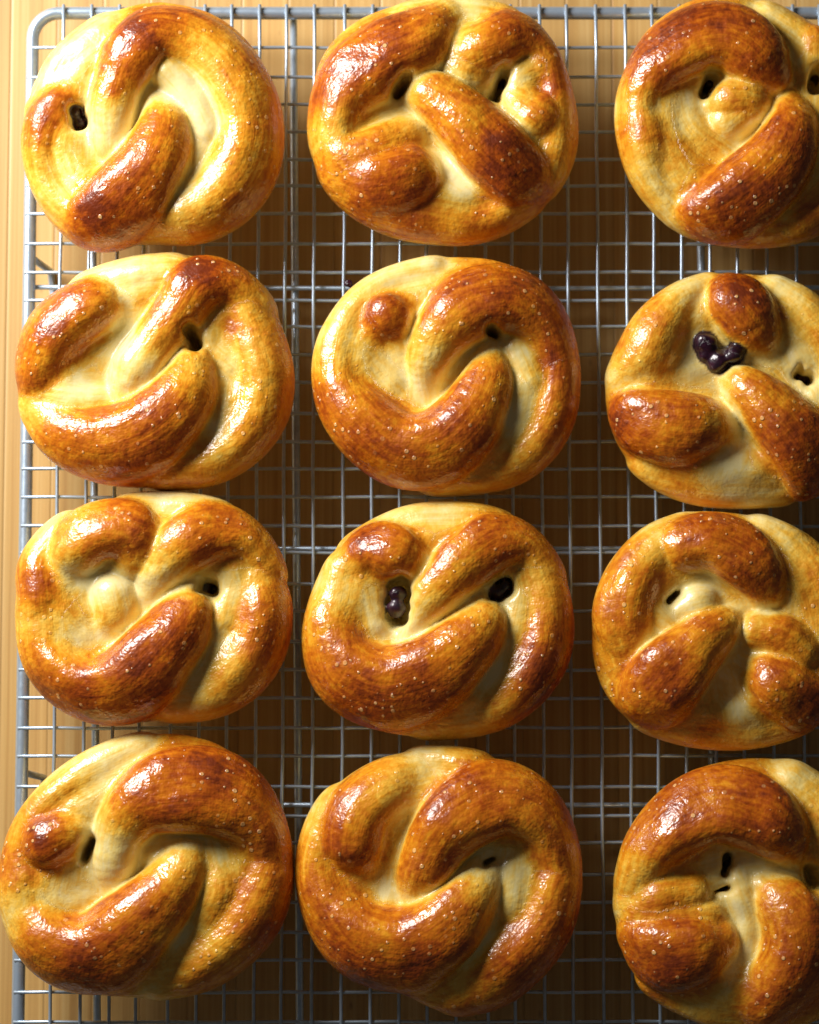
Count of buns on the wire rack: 12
